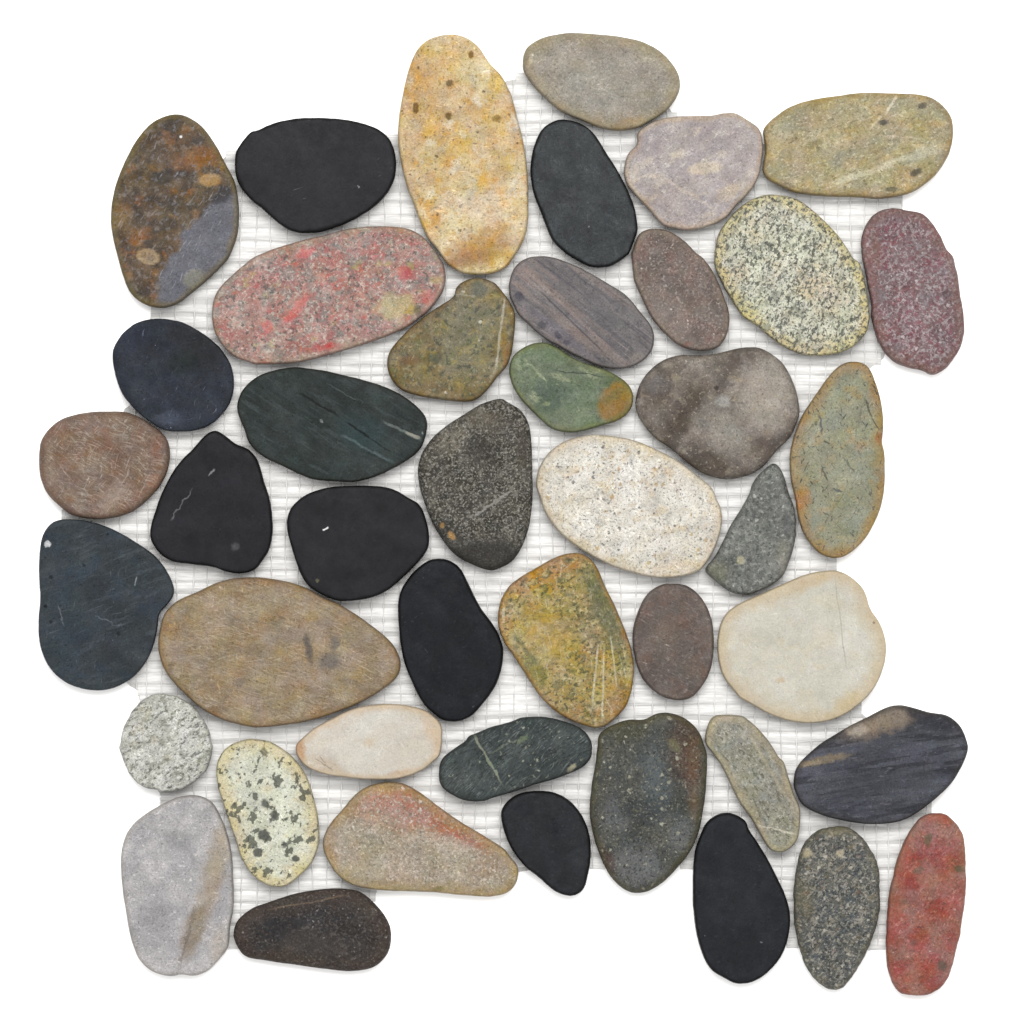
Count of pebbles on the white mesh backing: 44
